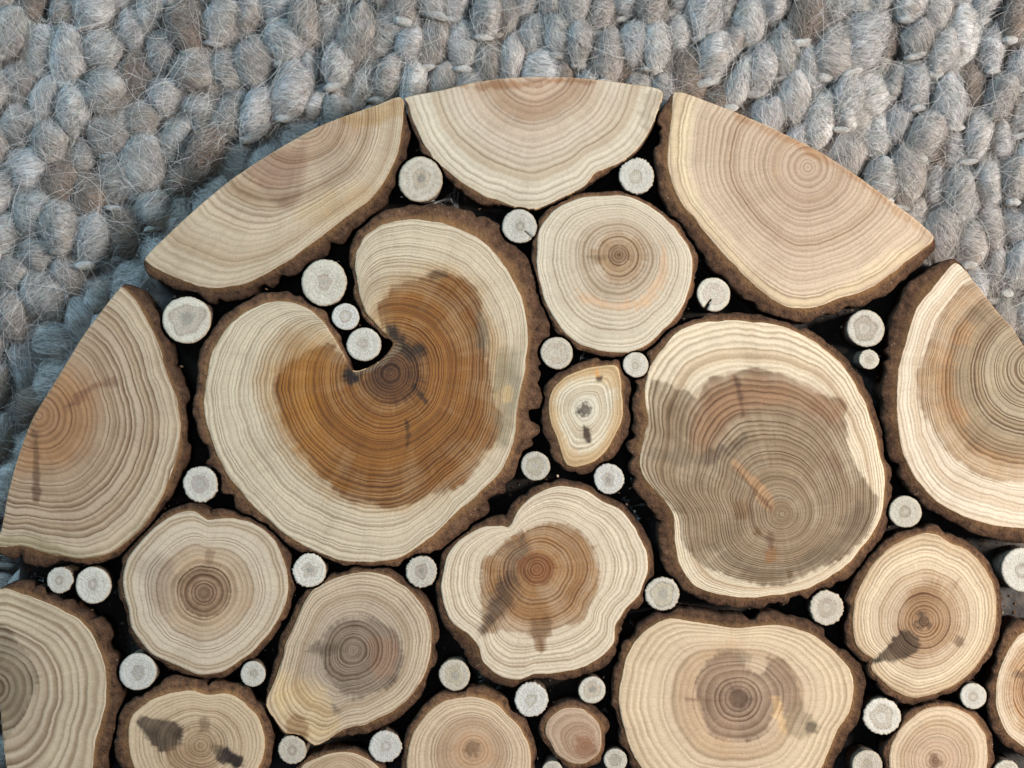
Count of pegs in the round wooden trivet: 36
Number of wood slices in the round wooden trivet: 21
